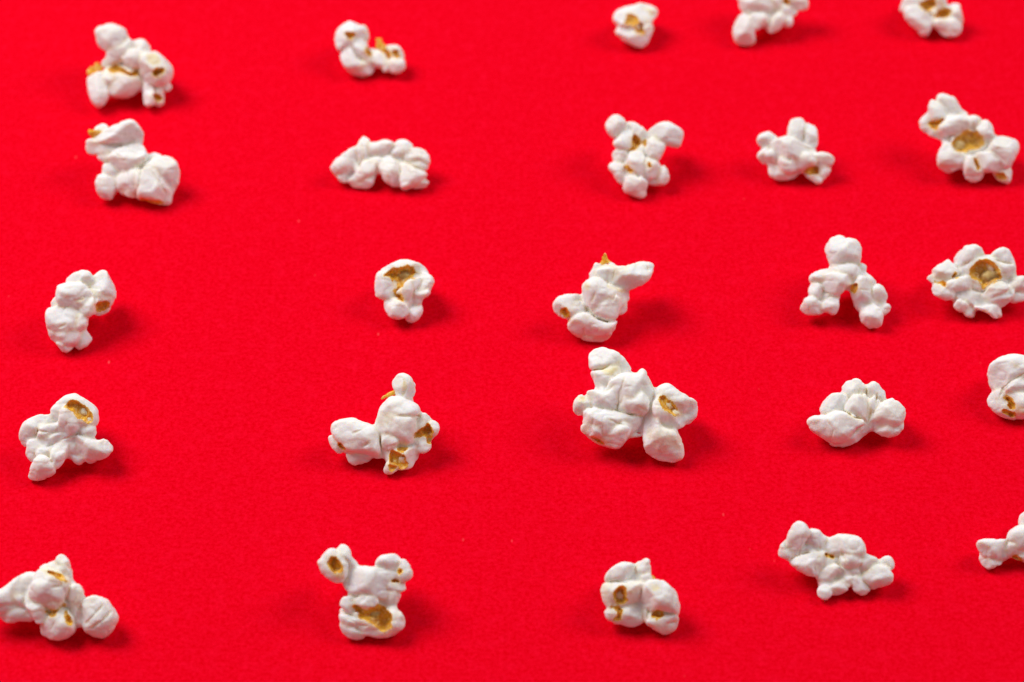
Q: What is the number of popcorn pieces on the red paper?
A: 25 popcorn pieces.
